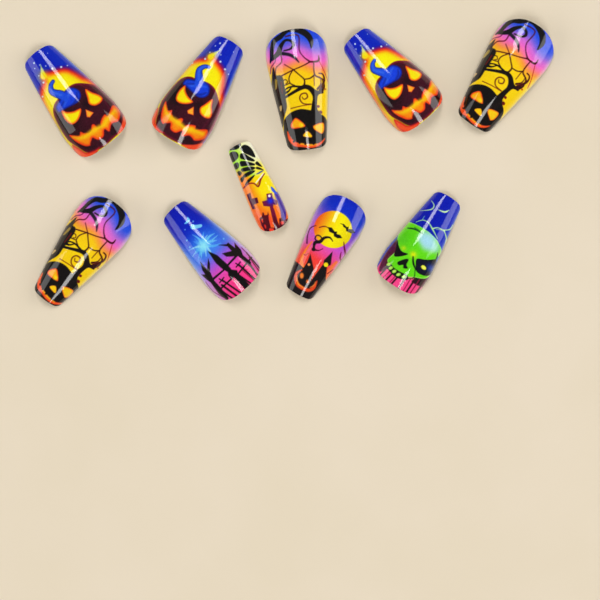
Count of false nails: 10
